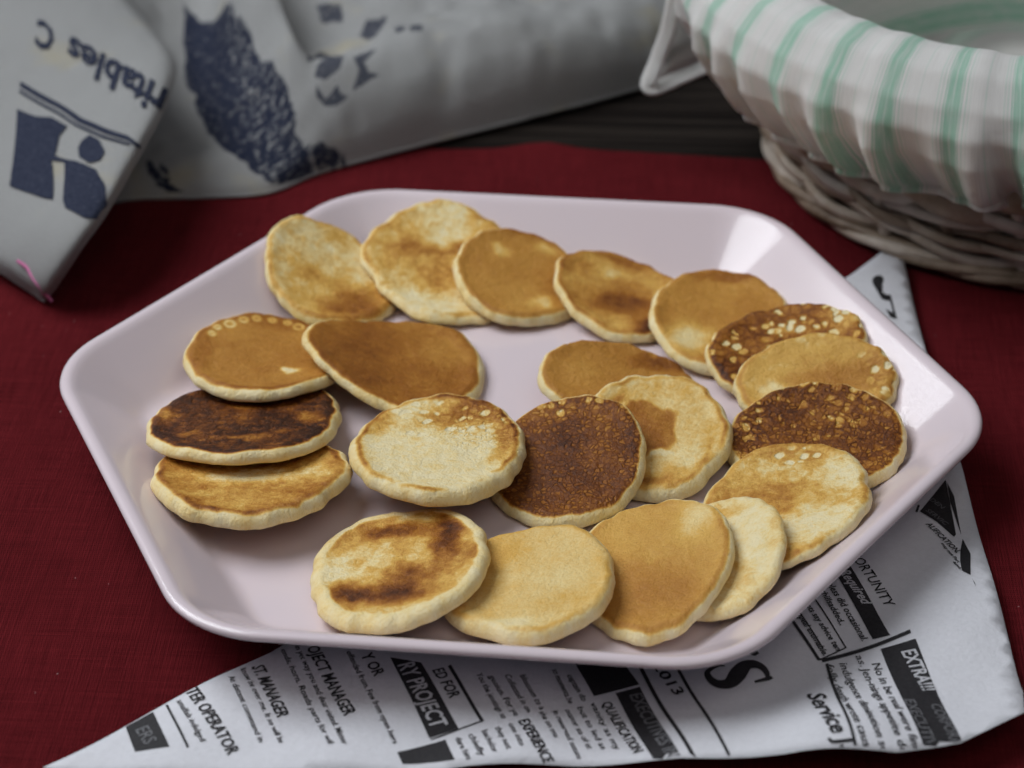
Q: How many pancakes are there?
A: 21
